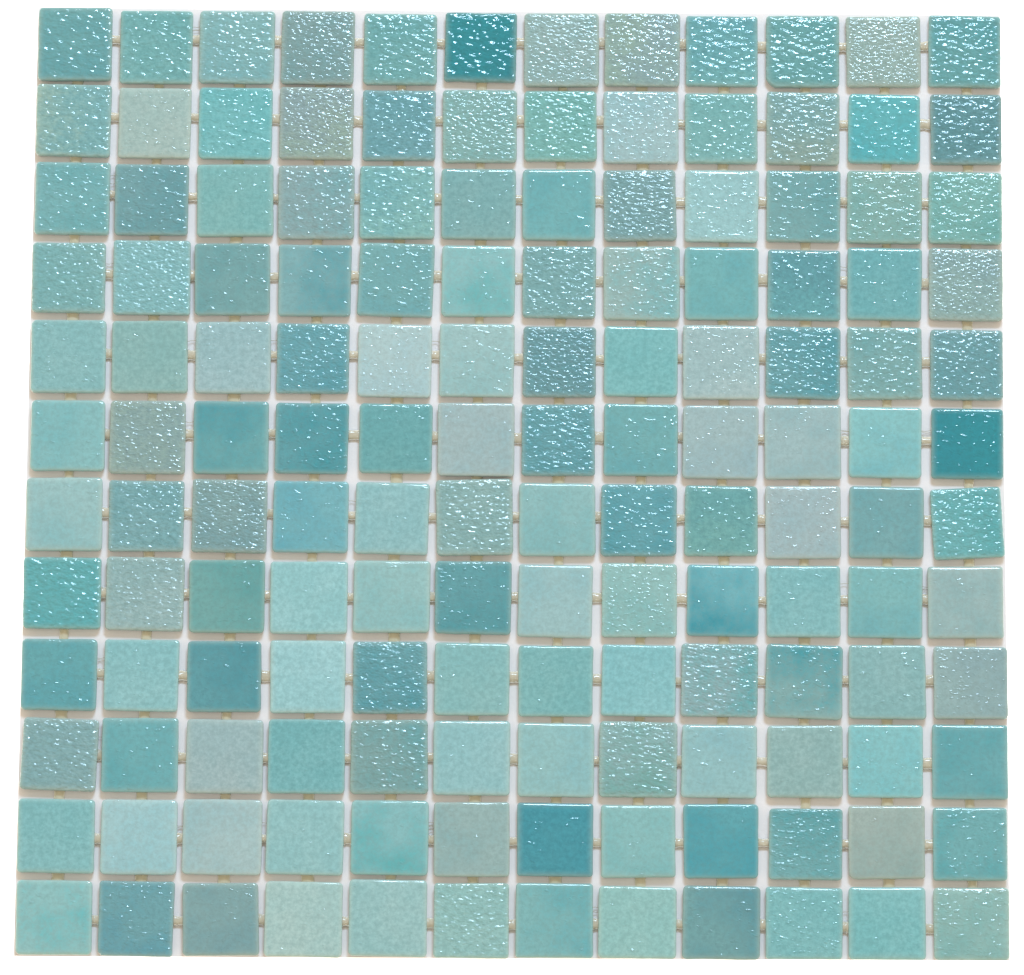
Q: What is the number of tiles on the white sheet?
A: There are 144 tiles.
